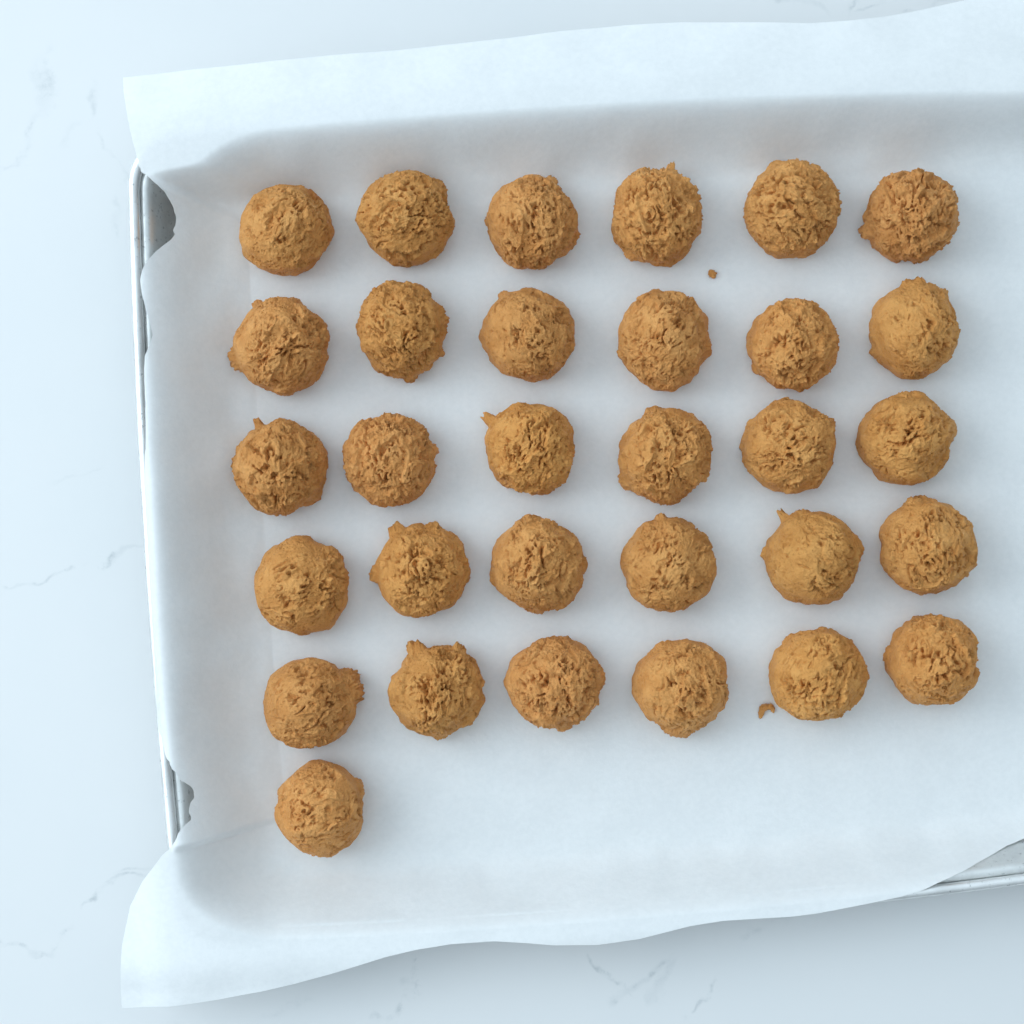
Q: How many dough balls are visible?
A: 31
